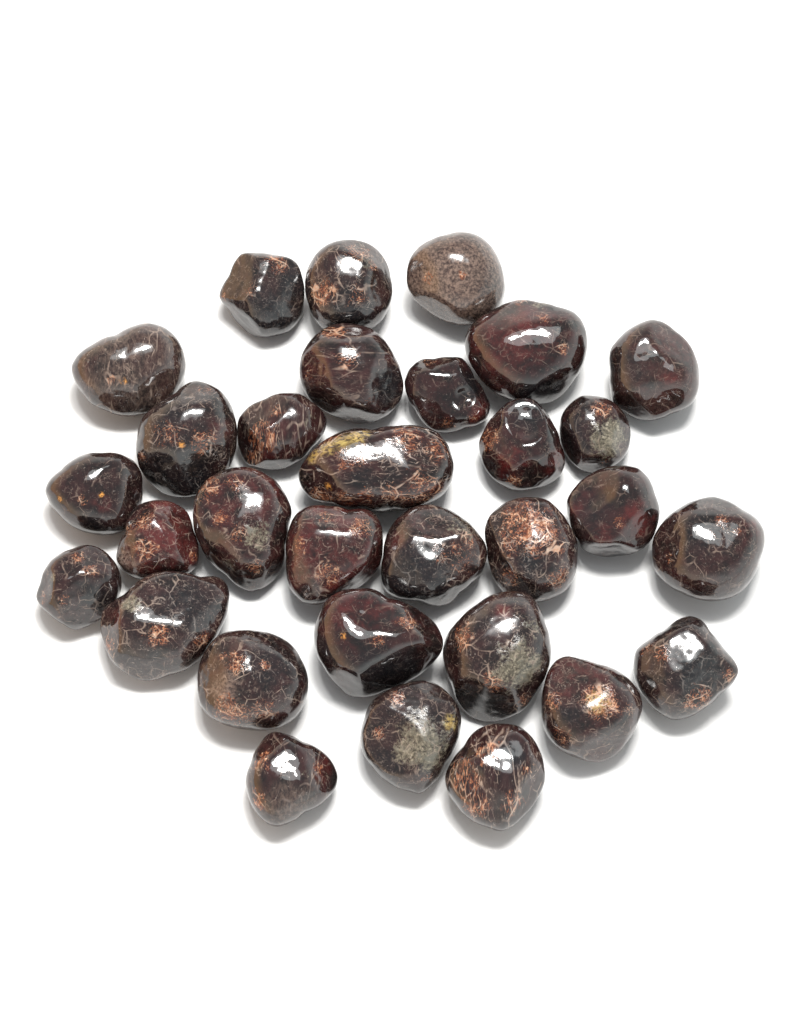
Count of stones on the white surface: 31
